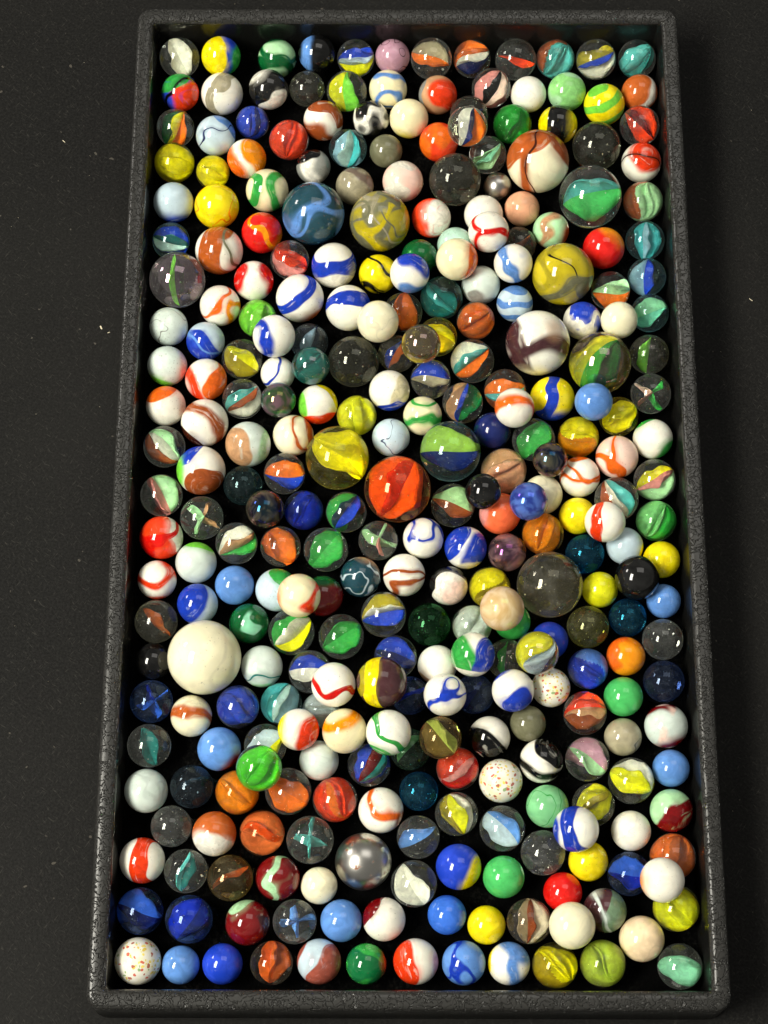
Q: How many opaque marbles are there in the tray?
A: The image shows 169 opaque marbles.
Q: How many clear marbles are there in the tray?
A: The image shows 138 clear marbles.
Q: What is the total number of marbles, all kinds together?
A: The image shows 307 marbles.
